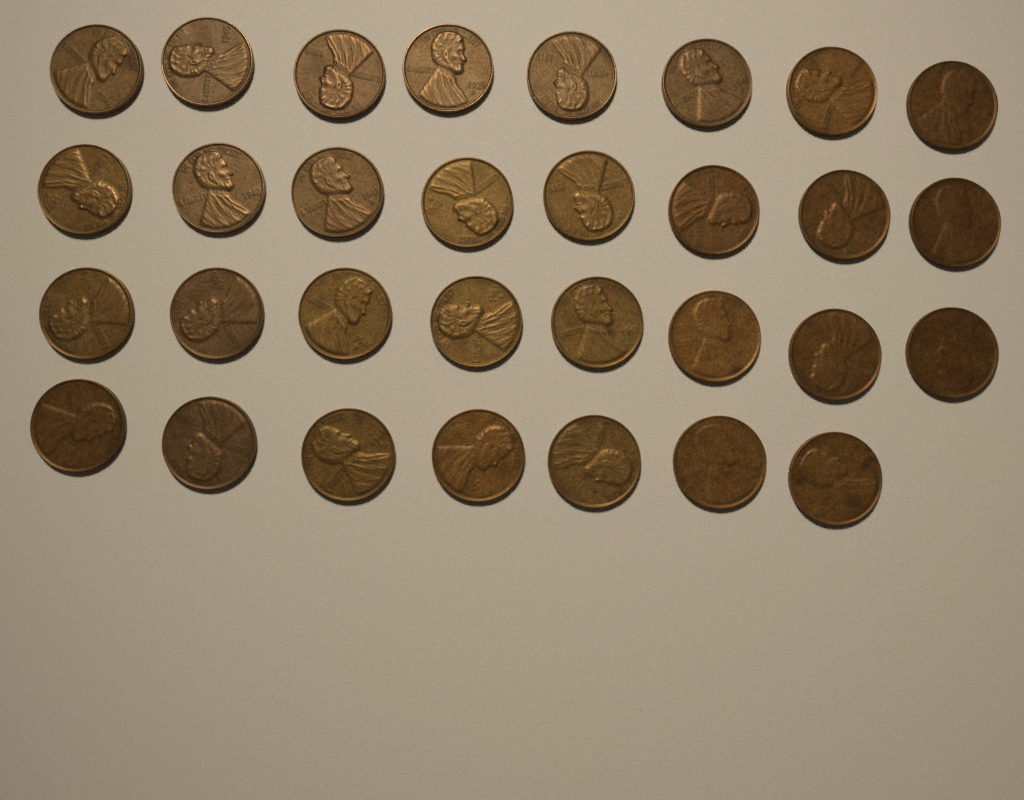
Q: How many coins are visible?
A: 31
